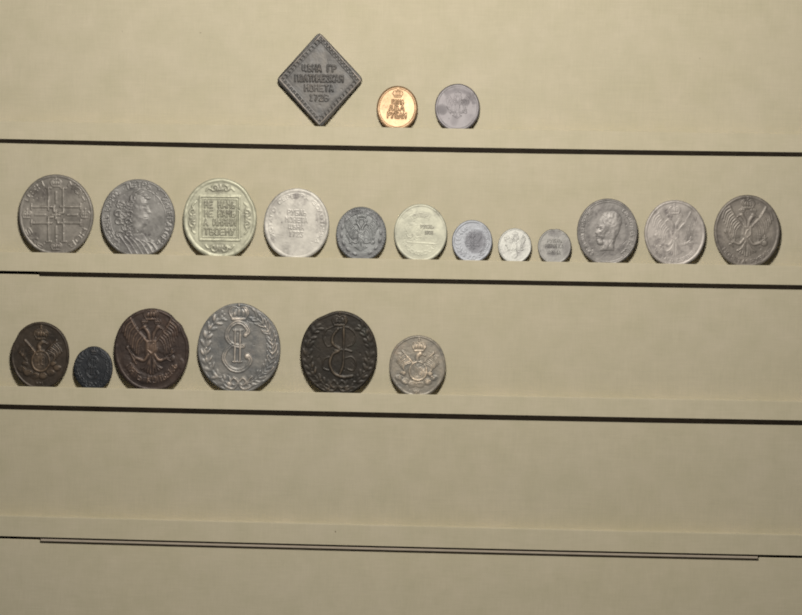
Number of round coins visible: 20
